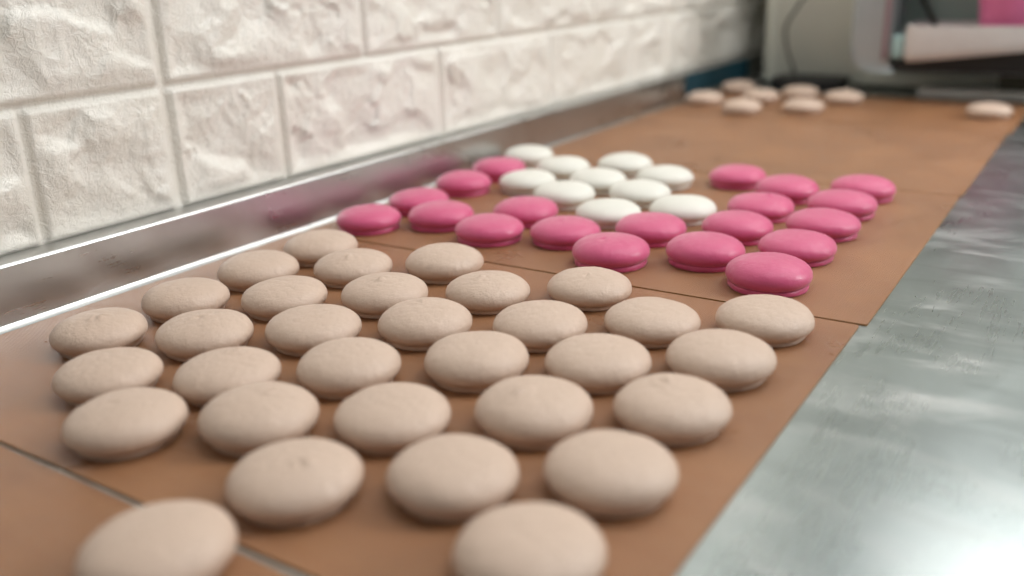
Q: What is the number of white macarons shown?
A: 10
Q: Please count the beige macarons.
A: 40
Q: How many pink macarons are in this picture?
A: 20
